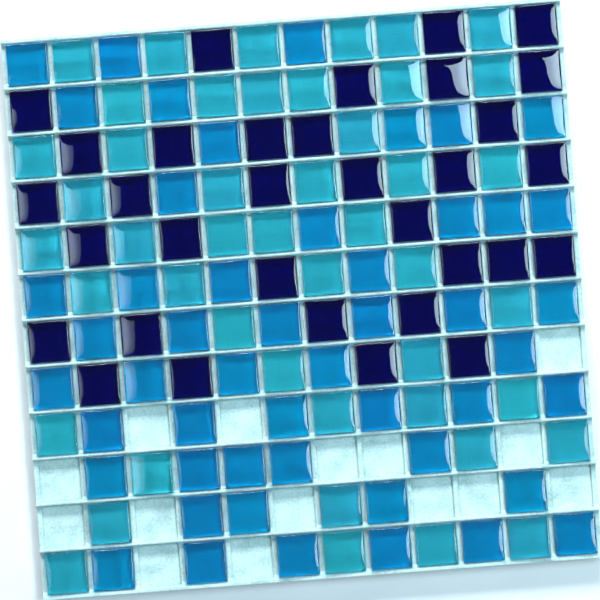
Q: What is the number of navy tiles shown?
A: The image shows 33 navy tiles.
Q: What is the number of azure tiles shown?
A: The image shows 50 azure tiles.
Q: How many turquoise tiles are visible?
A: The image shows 46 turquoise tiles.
